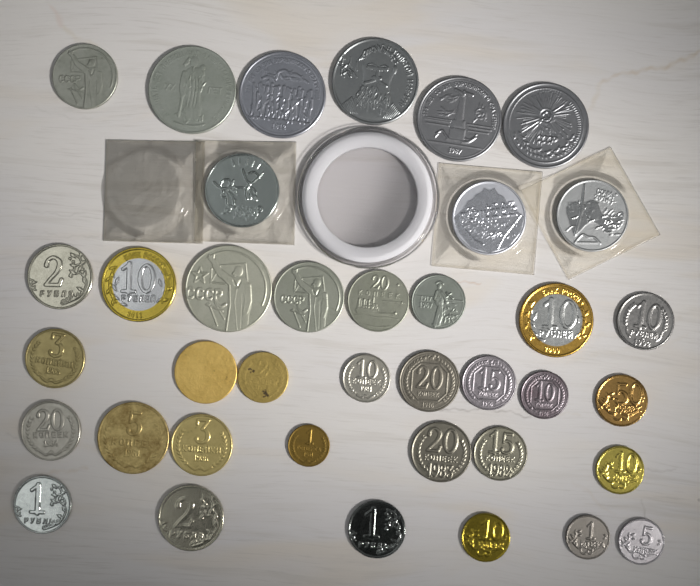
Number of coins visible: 38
